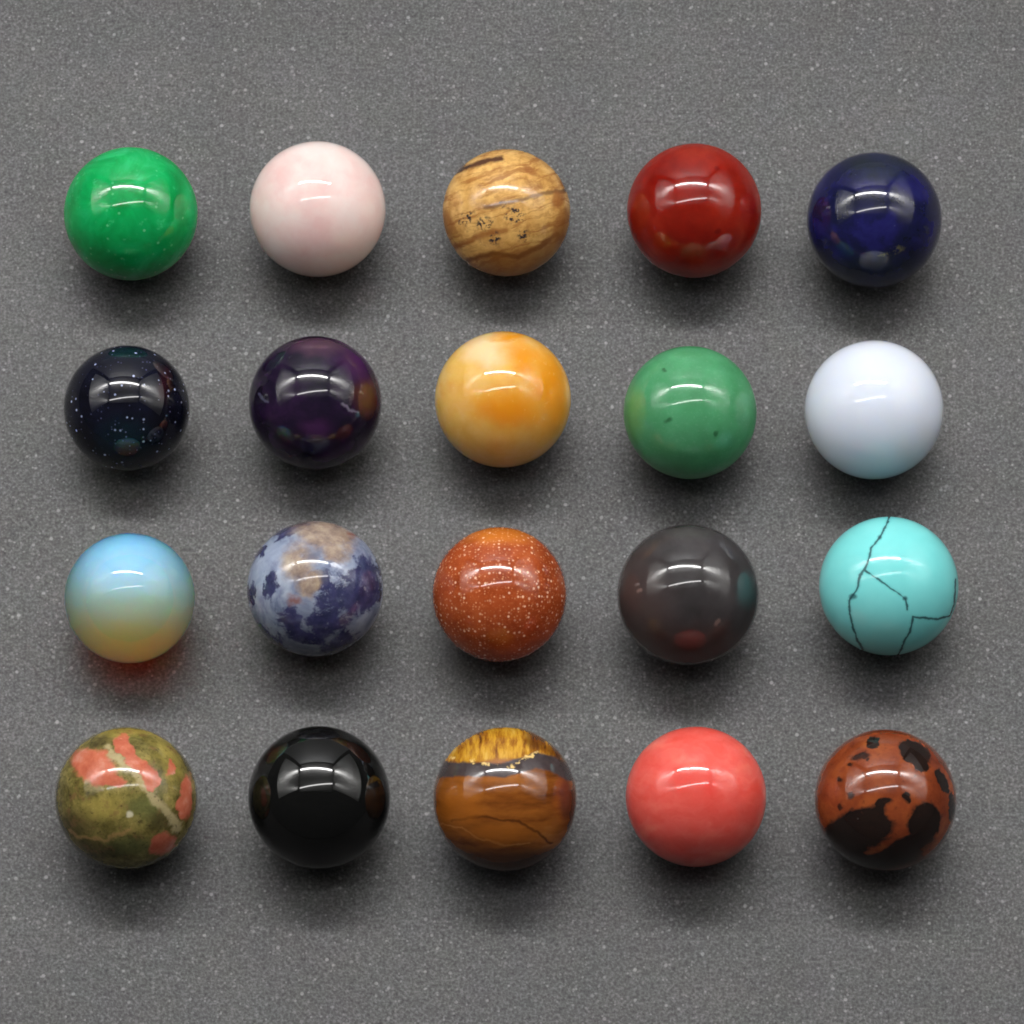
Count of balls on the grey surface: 20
